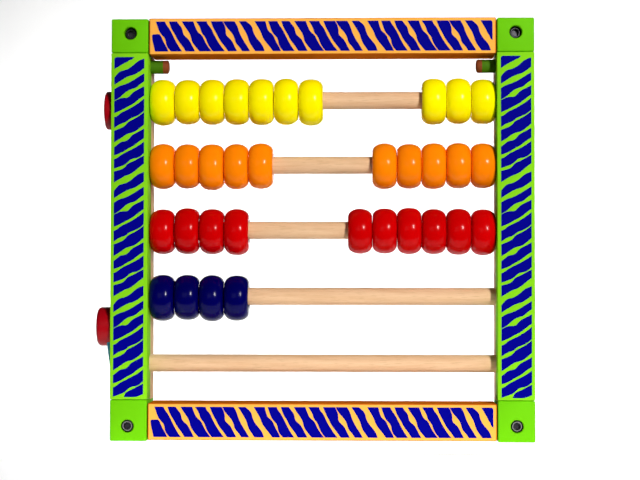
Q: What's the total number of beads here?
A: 34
